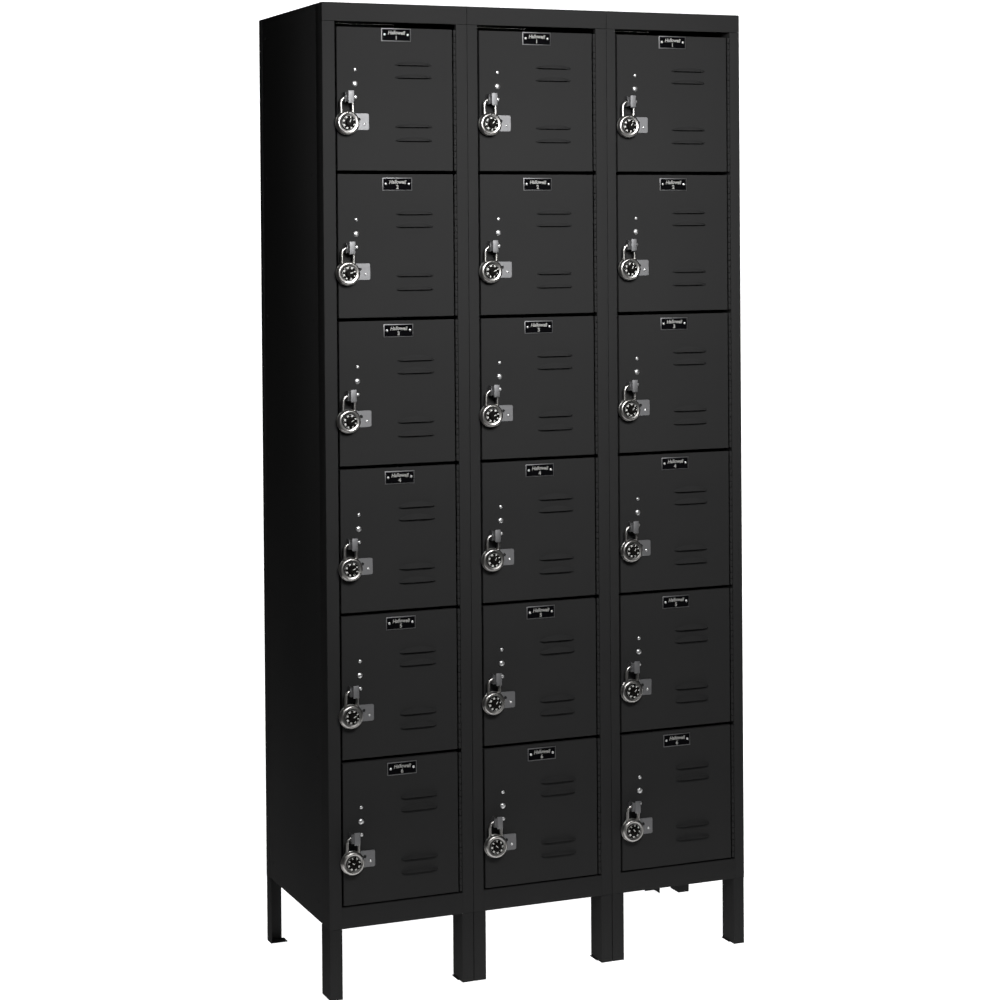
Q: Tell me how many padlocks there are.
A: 18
